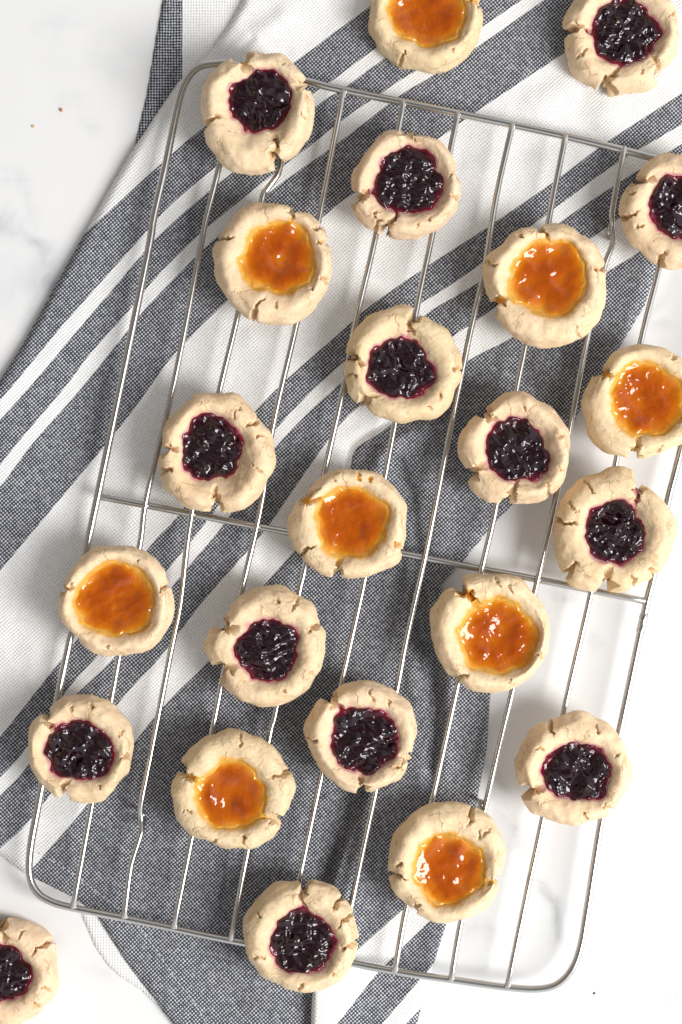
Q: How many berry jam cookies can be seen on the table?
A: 14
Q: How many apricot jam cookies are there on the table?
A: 9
